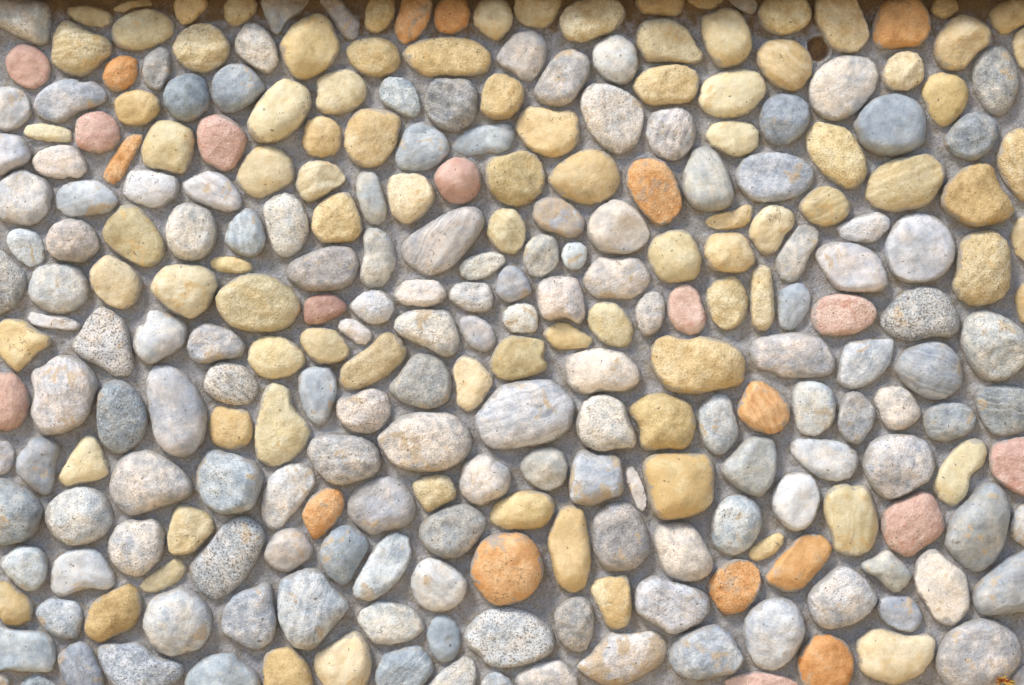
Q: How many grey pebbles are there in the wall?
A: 150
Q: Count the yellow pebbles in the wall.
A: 93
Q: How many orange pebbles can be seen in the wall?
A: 12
